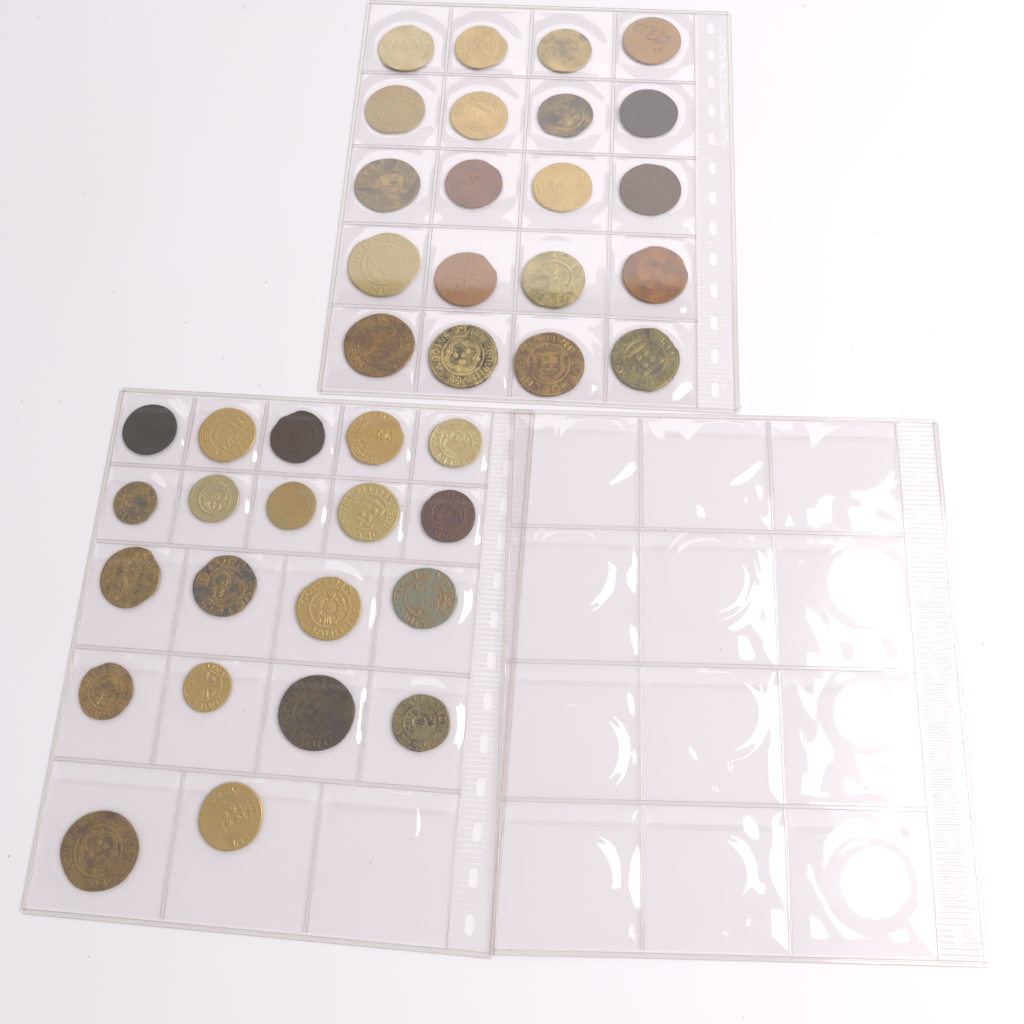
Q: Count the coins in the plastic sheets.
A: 40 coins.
